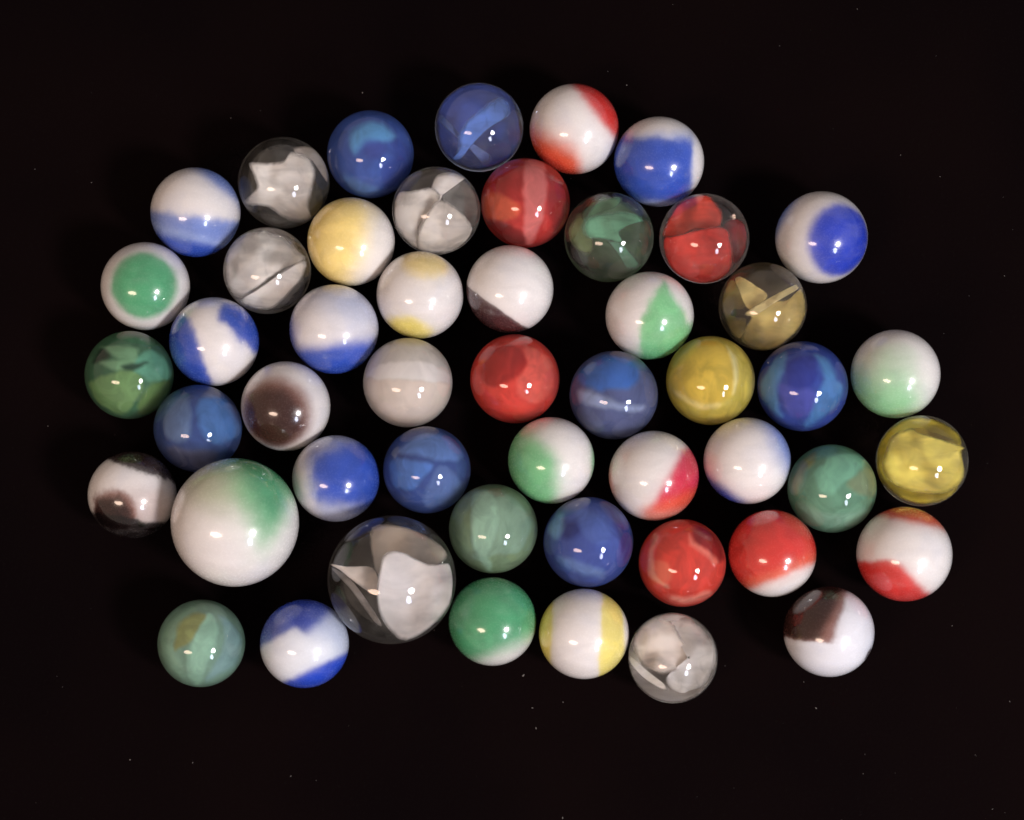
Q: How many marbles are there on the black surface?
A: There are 50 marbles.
